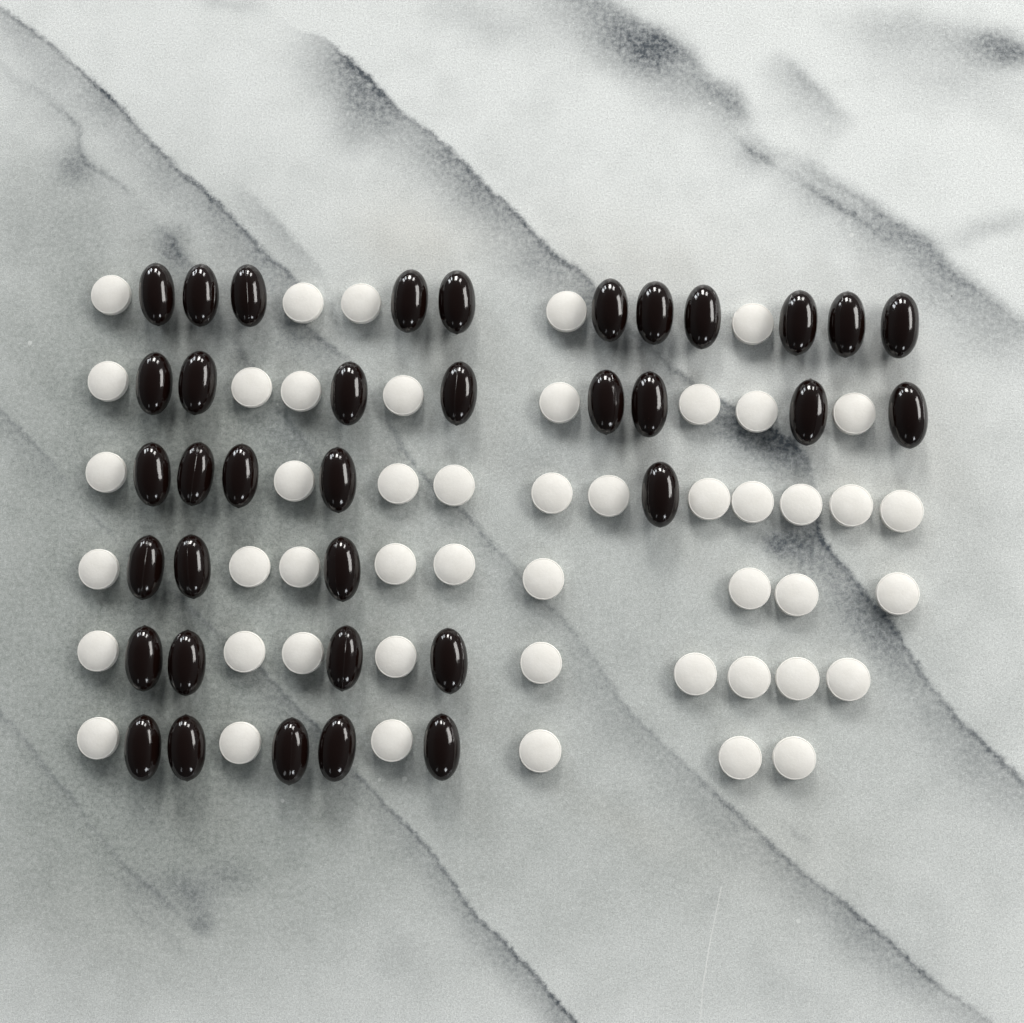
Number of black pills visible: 36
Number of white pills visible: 48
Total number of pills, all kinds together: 84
